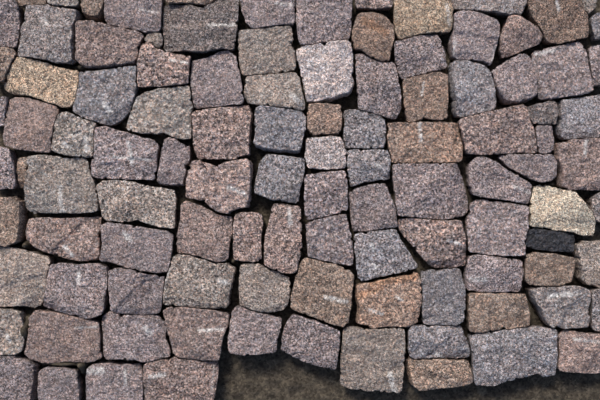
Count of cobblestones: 107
